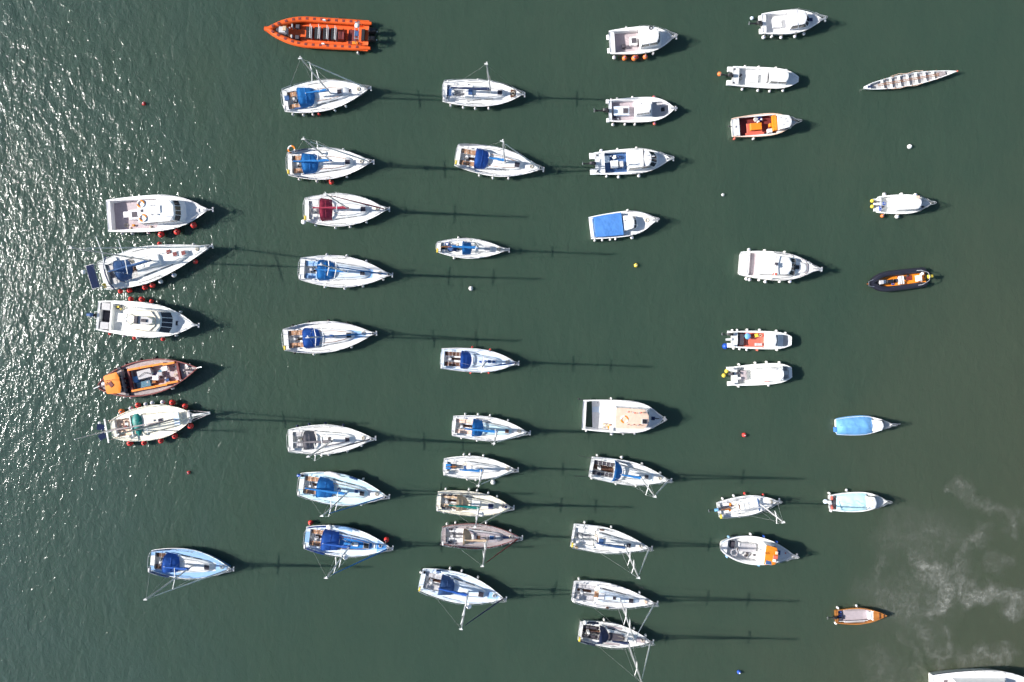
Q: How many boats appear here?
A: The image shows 48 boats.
